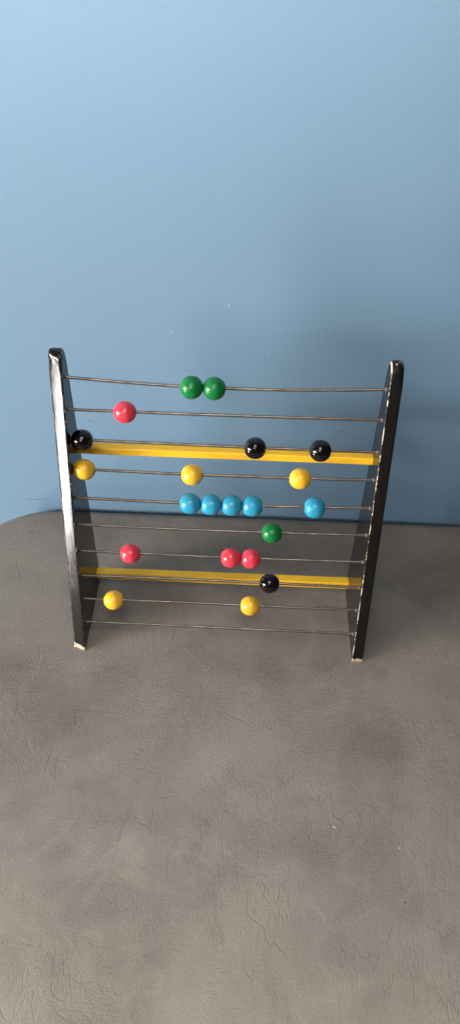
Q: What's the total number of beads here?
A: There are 21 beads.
